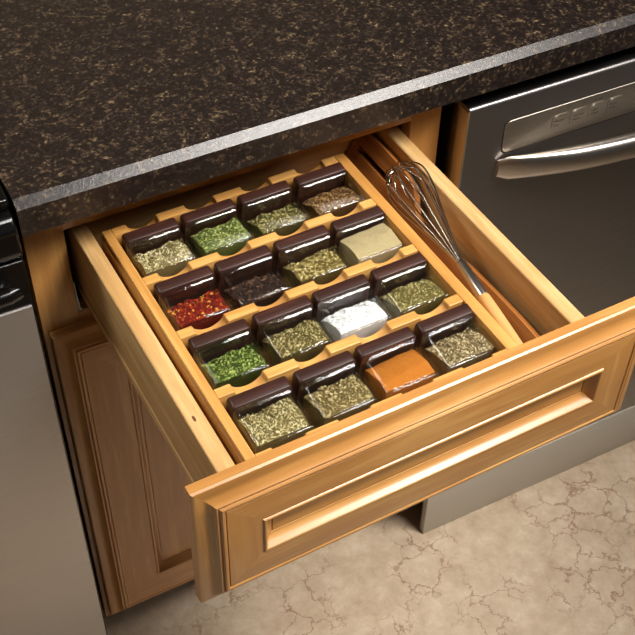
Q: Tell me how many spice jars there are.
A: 16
